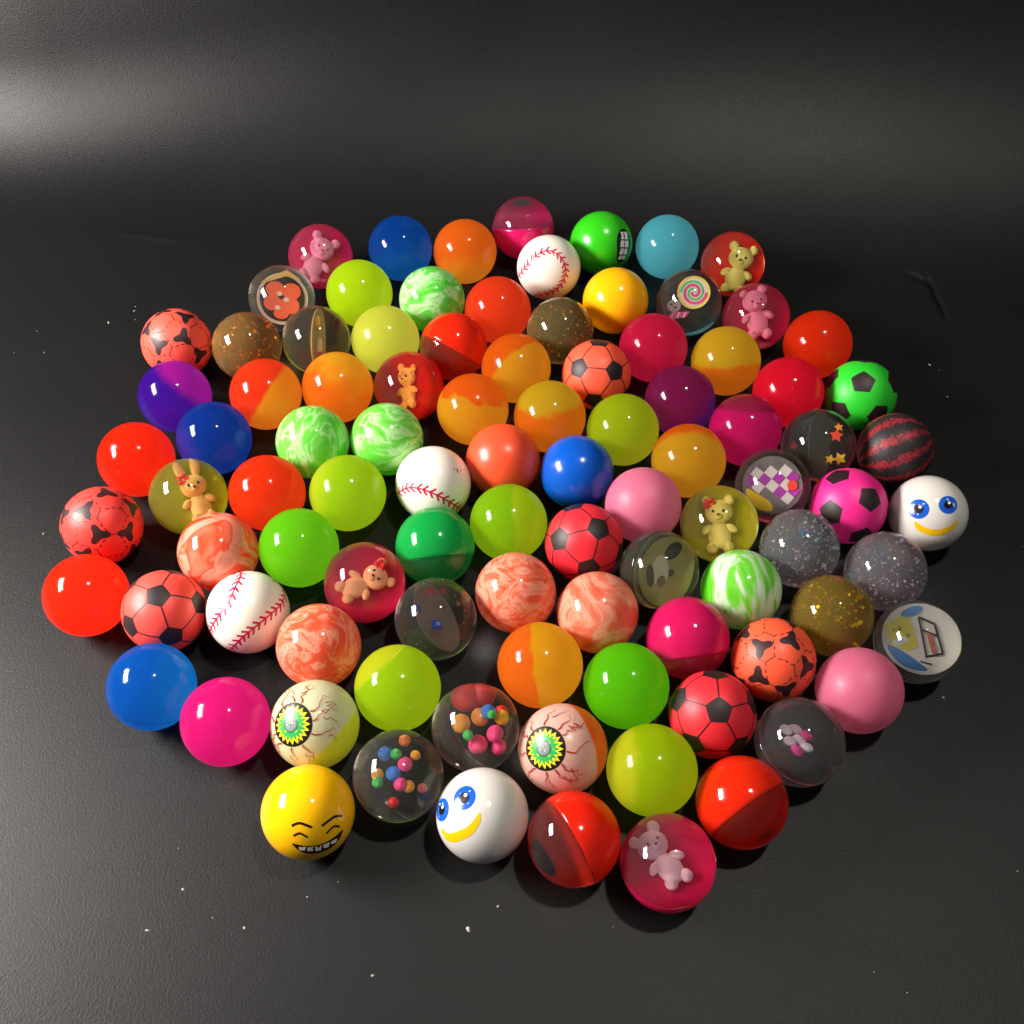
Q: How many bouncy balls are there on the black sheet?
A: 95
